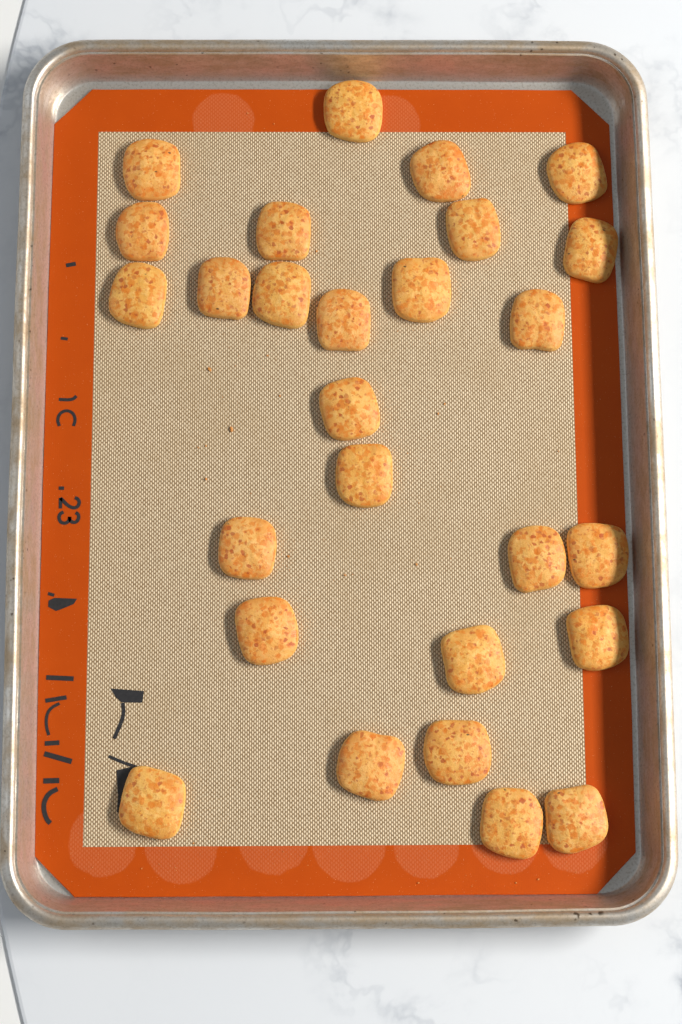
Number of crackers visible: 27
